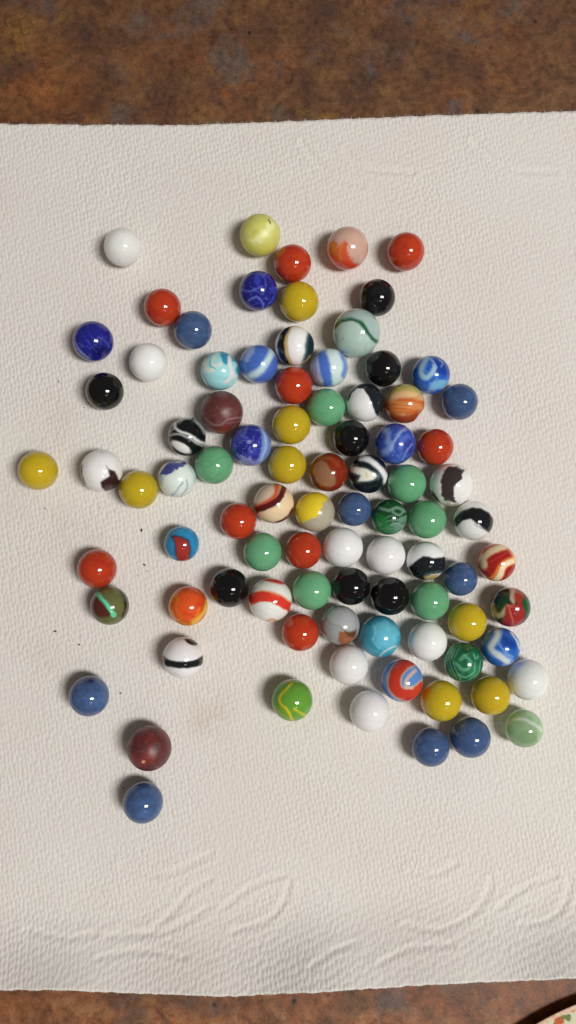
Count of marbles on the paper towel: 88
